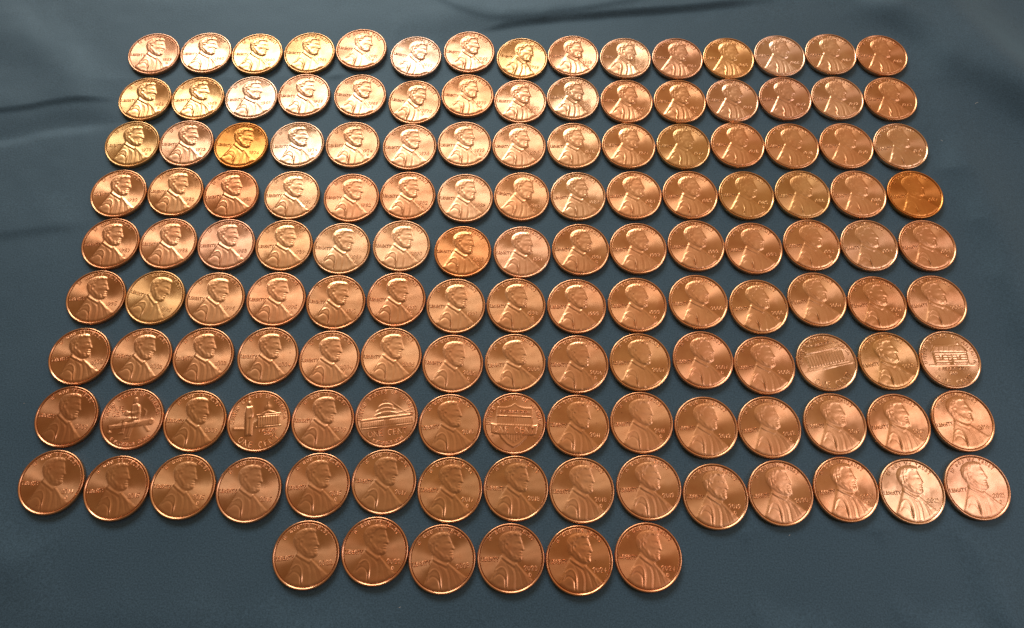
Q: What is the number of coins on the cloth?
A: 141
